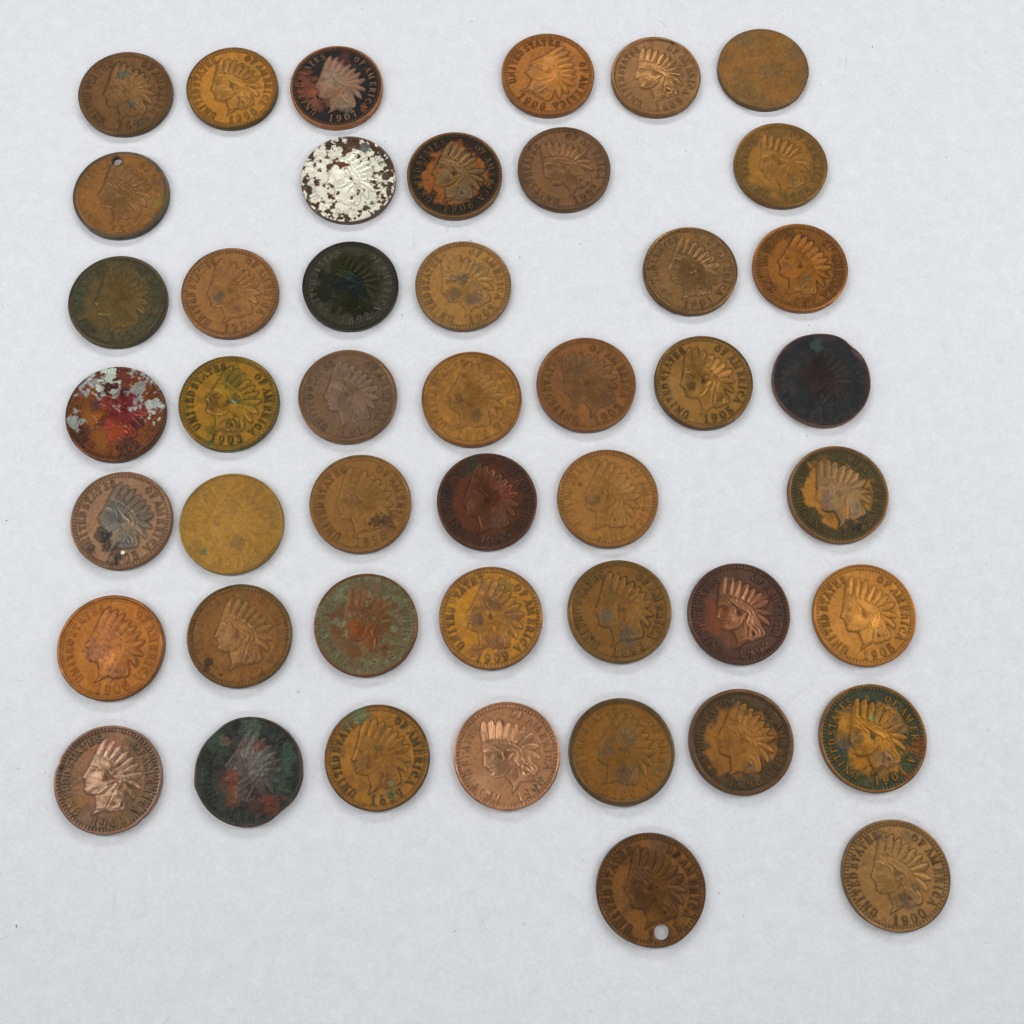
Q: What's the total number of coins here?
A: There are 46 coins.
